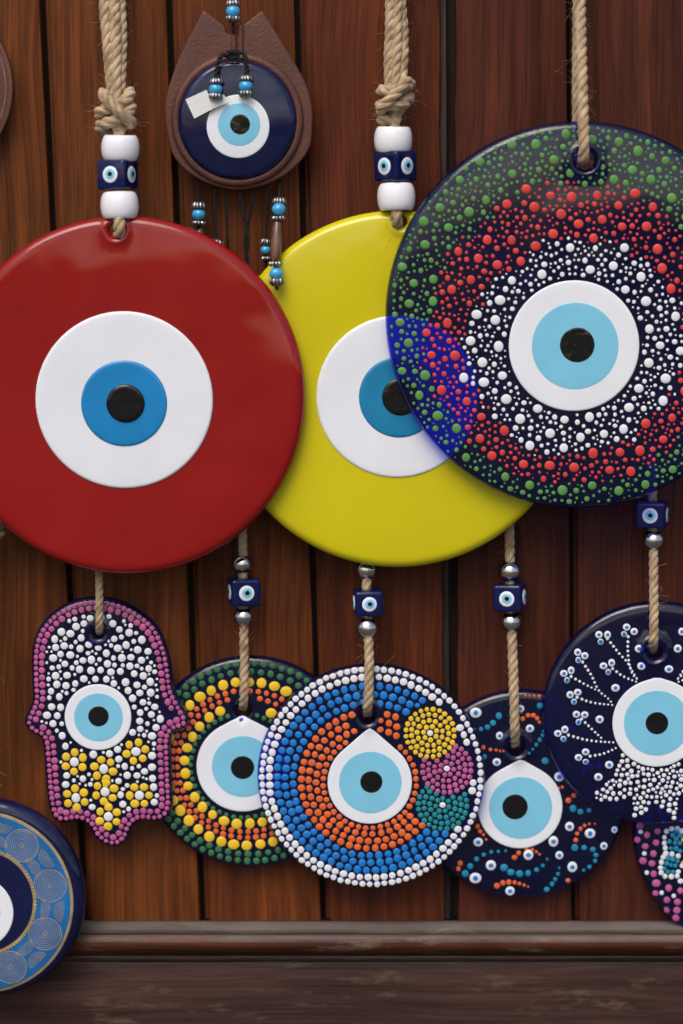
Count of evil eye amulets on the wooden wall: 11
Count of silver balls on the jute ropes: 7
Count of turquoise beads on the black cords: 7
